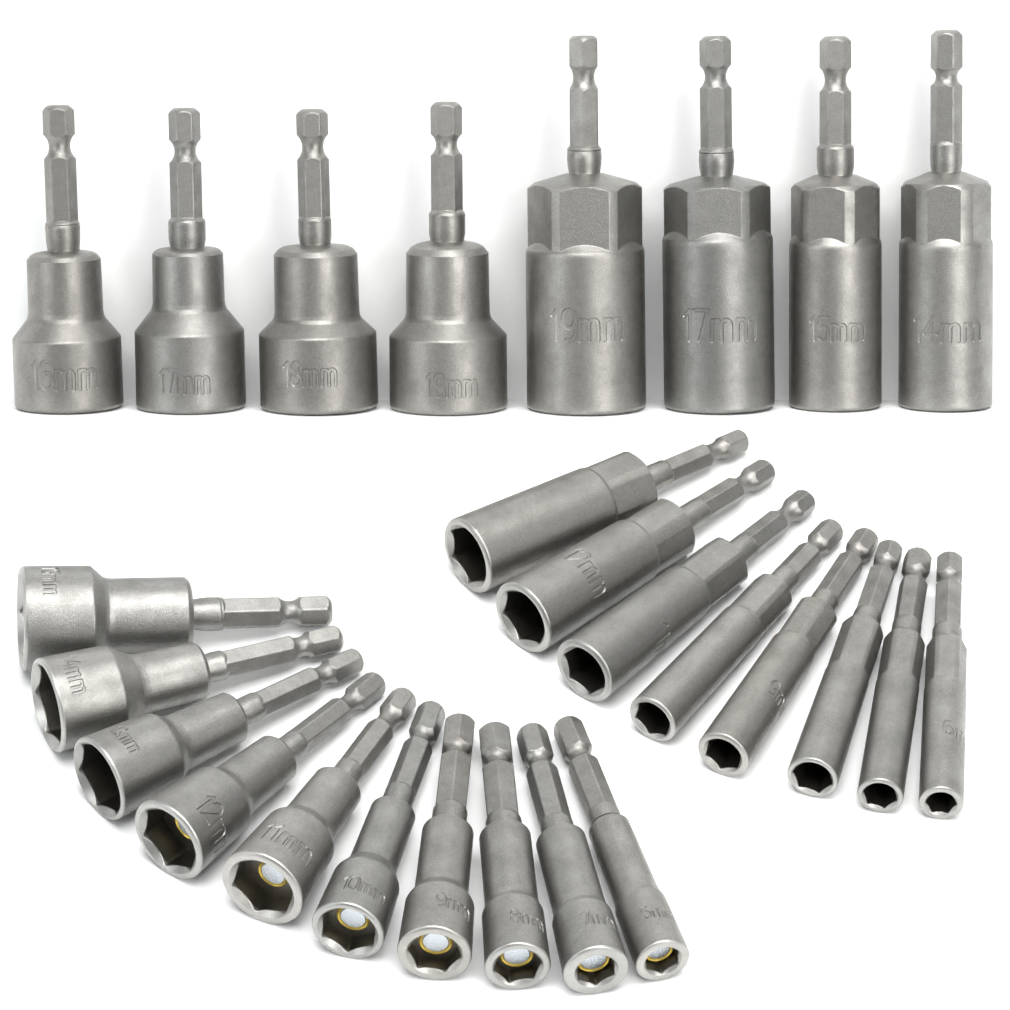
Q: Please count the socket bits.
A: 26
